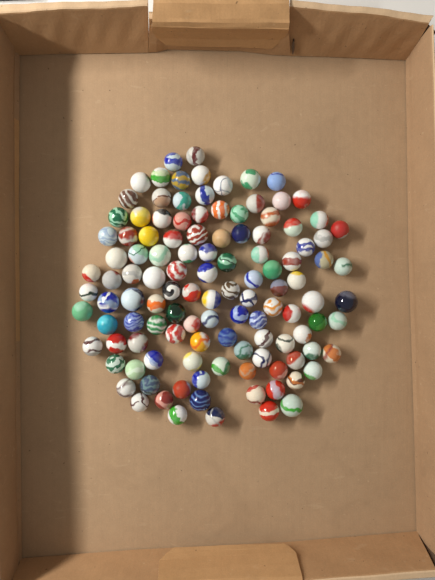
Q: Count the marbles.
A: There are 117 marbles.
